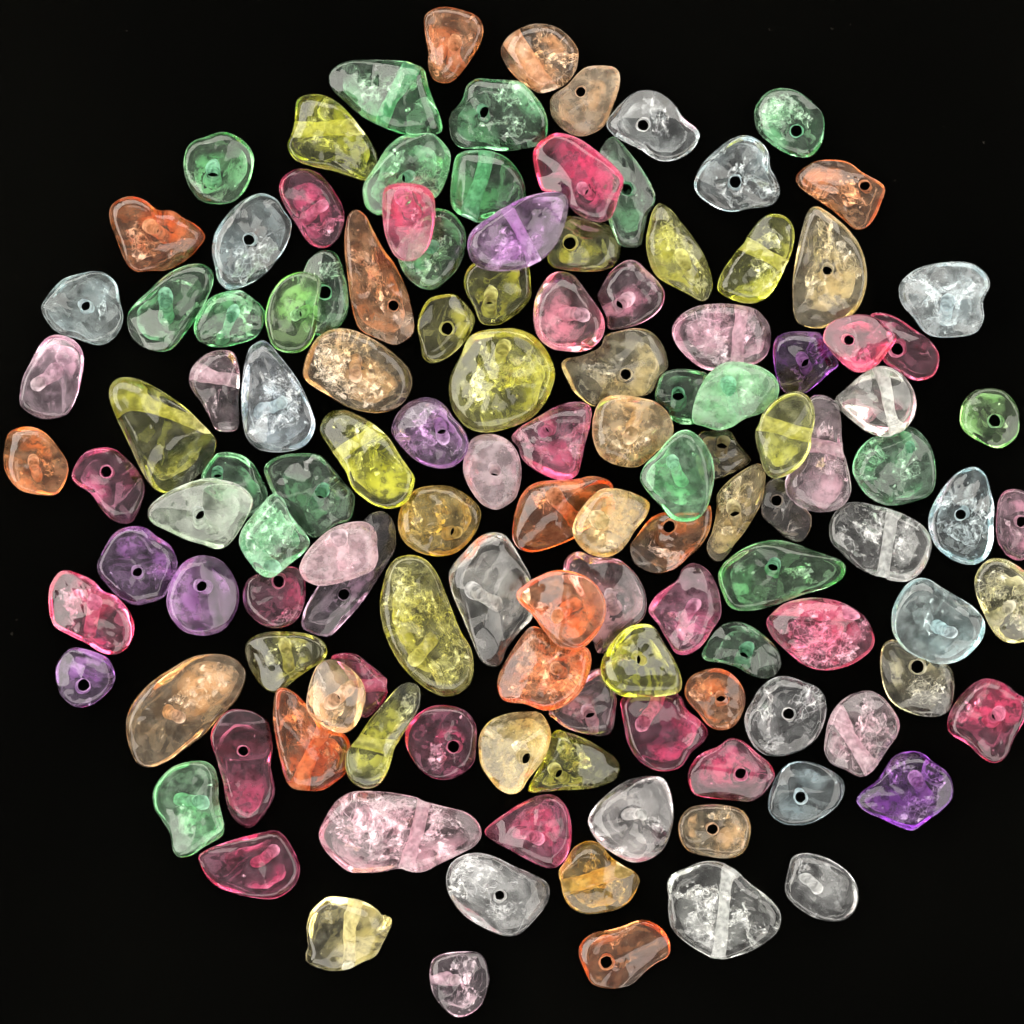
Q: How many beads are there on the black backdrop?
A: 128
